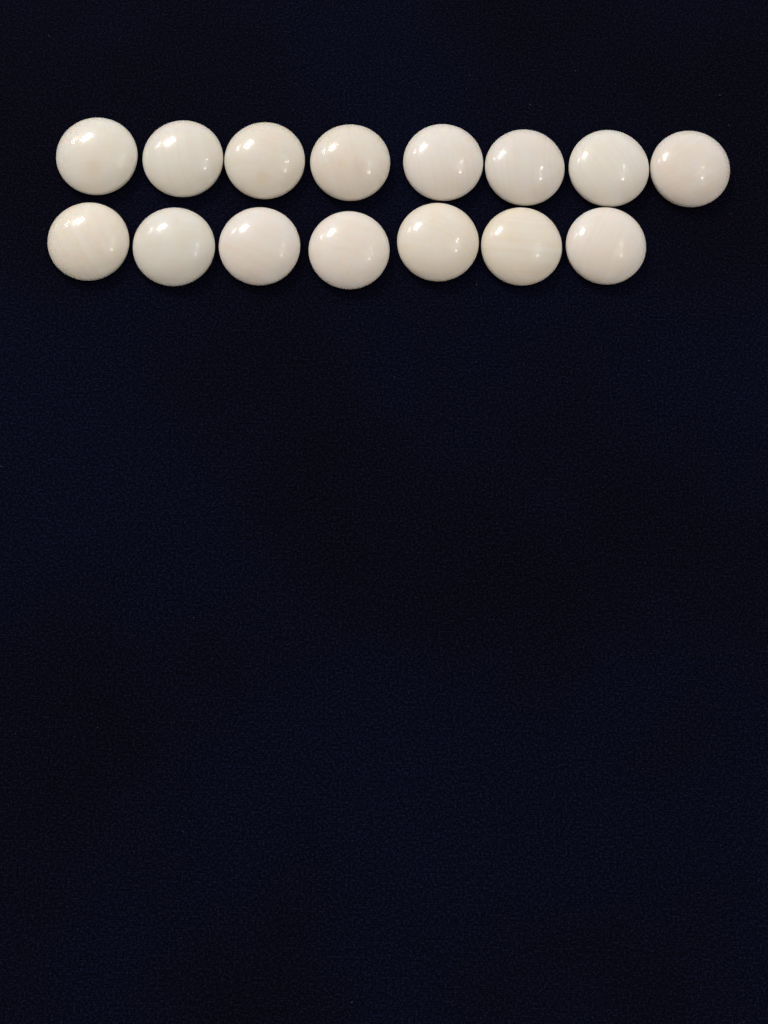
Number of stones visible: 15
